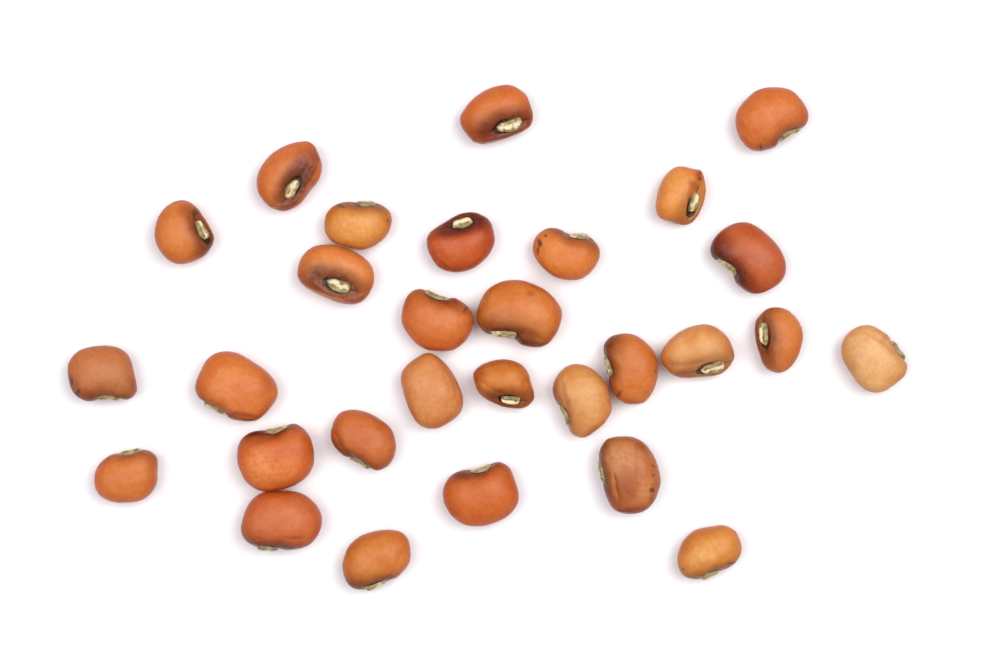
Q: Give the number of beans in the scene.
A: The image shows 29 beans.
